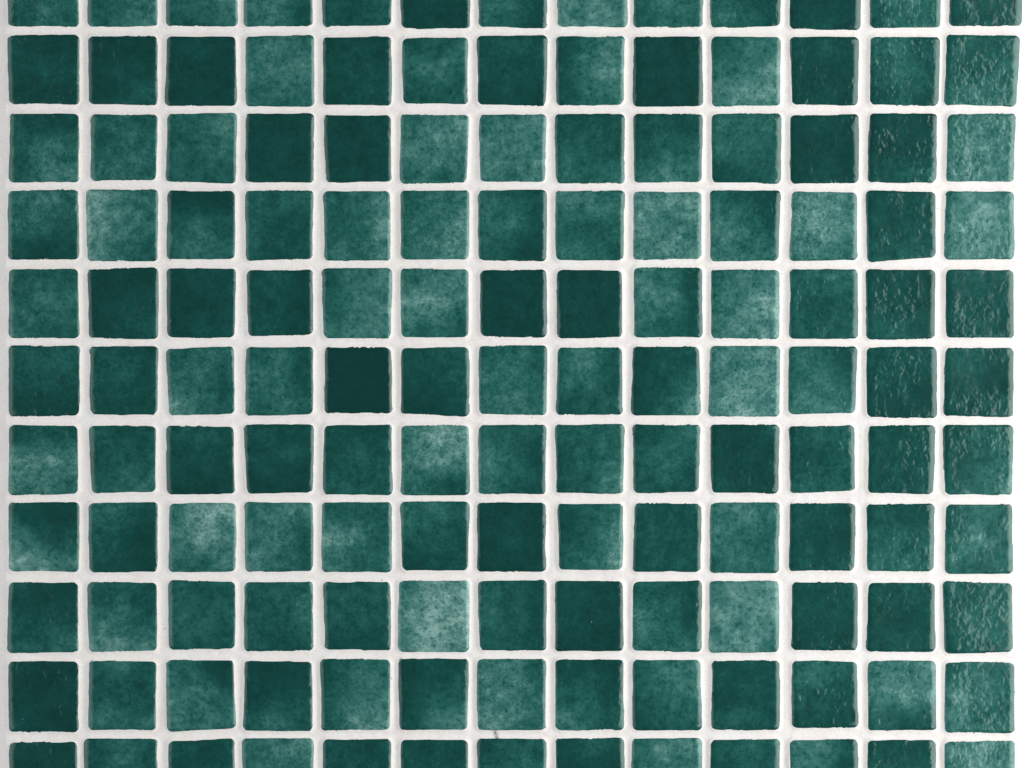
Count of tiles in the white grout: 143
